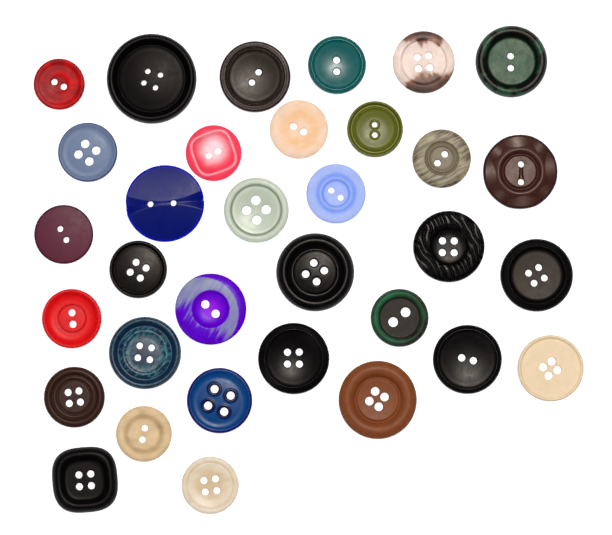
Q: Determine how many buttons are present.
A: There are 33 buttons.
